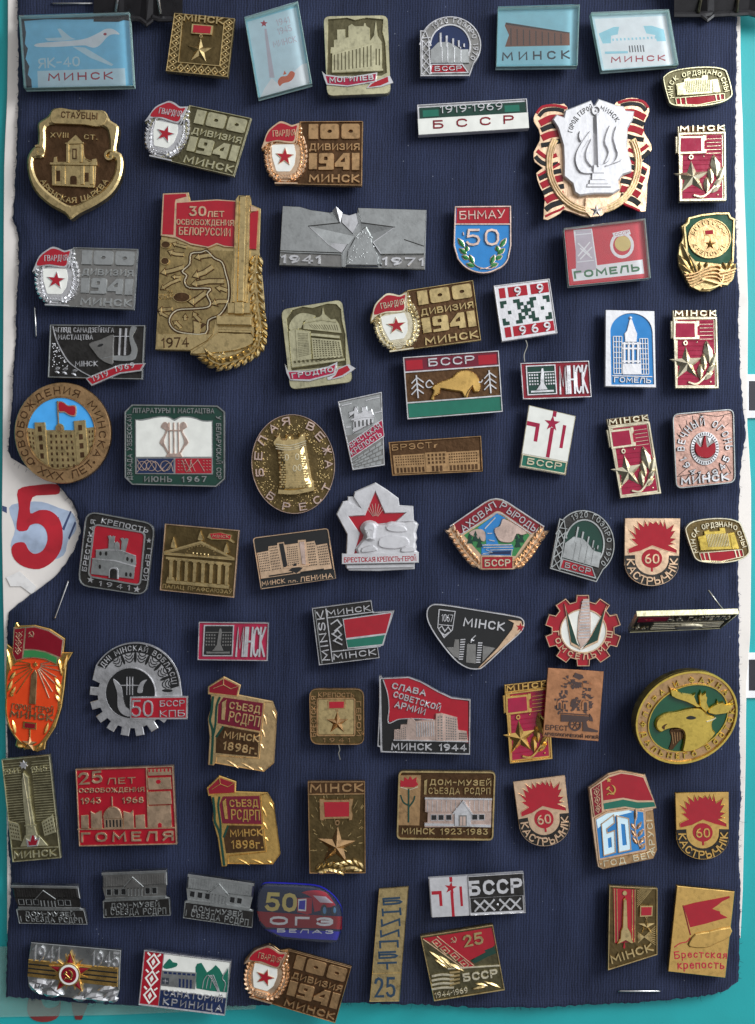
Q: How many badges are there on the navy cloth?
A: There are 77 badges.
